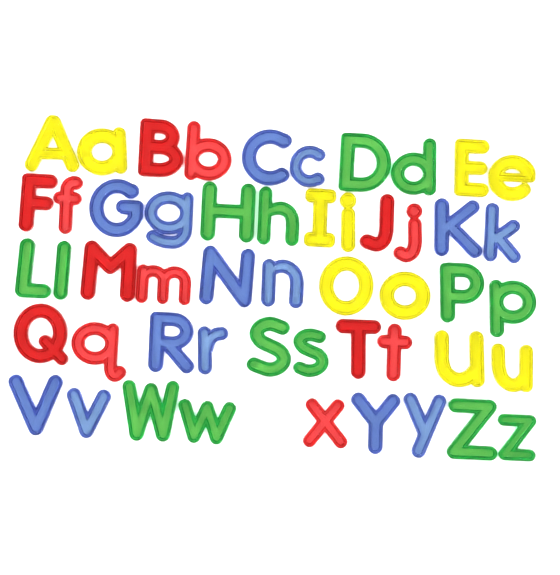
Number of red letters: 13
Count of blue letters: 14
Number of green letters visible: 14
